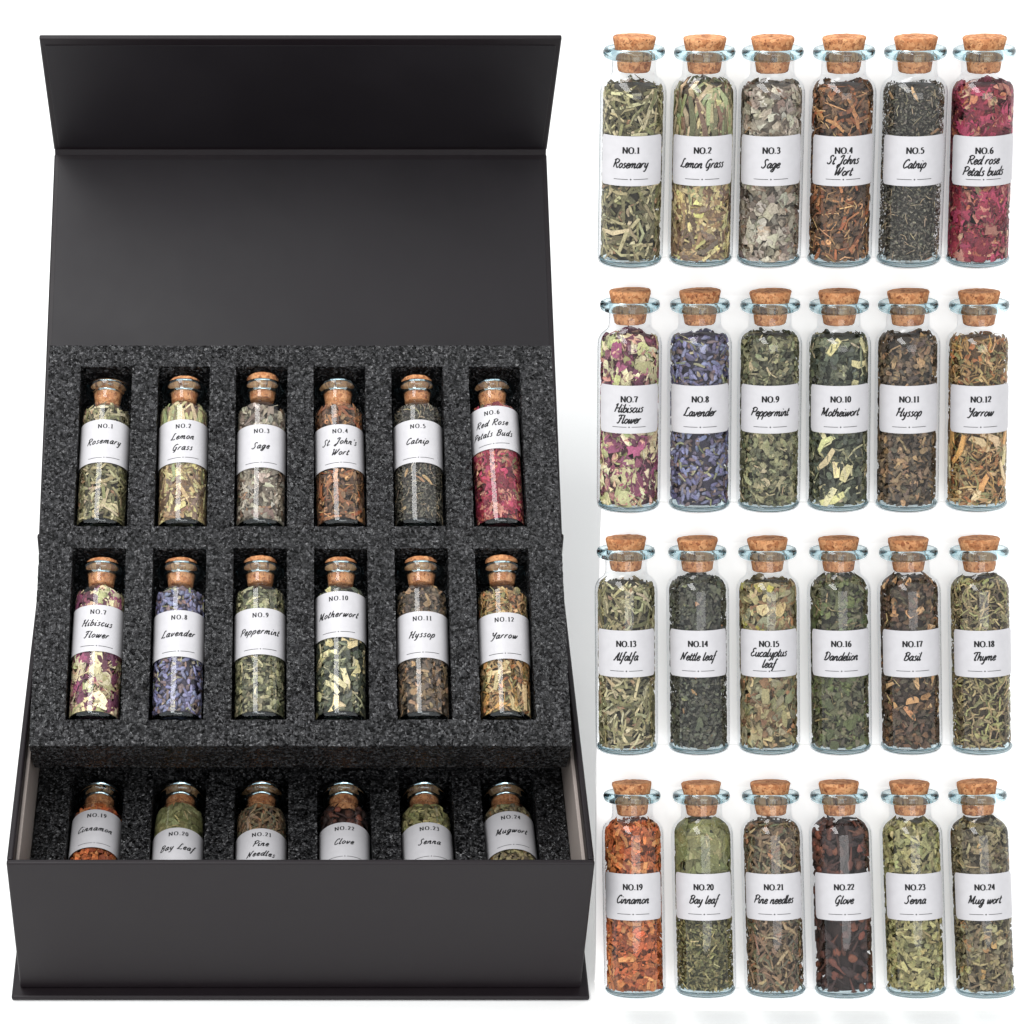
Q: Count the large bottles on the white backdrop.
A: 24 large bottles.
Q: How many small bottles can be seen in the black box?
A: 18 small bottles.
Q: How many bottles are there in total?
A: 42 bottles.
